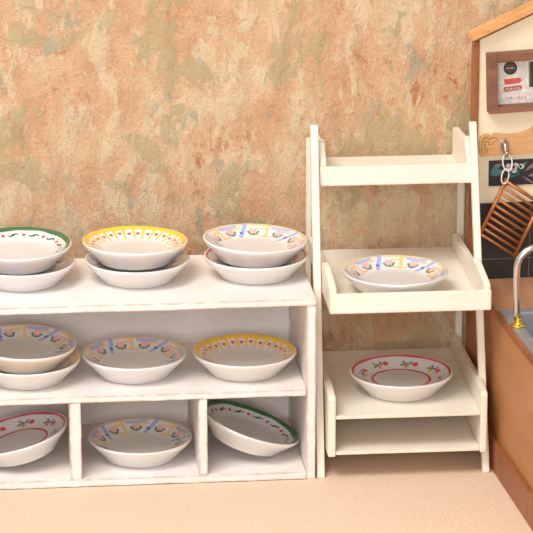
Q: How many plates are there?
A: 15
